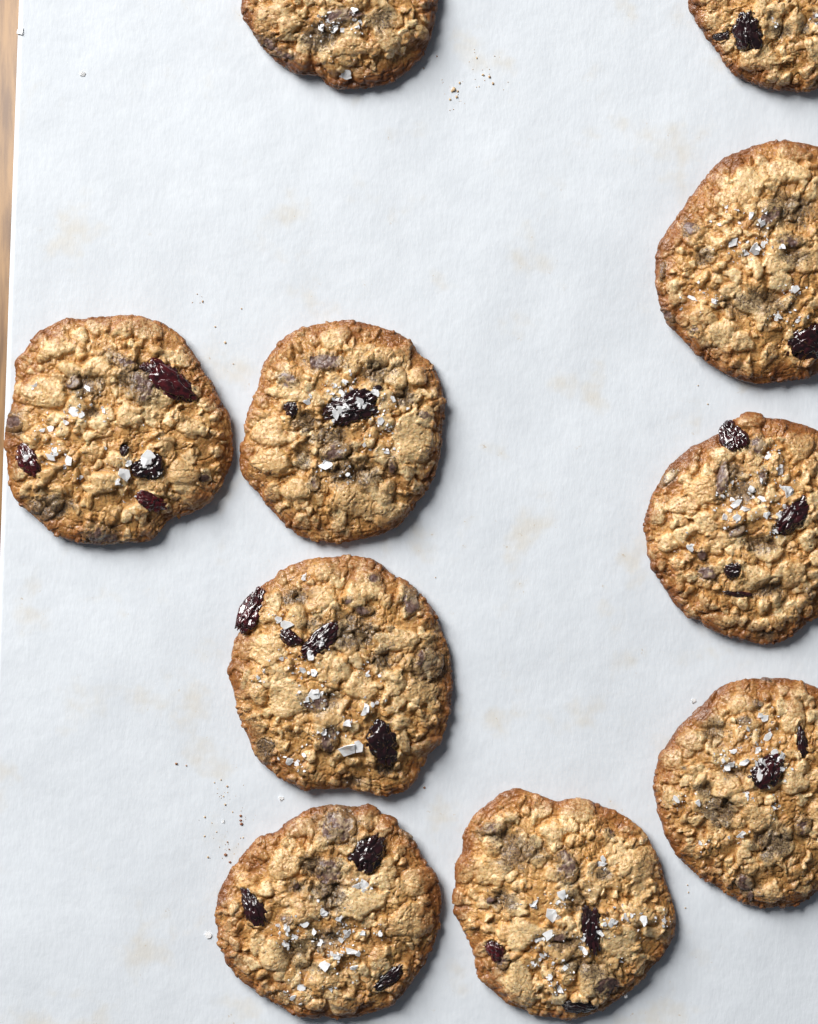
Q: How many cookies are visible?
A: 10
